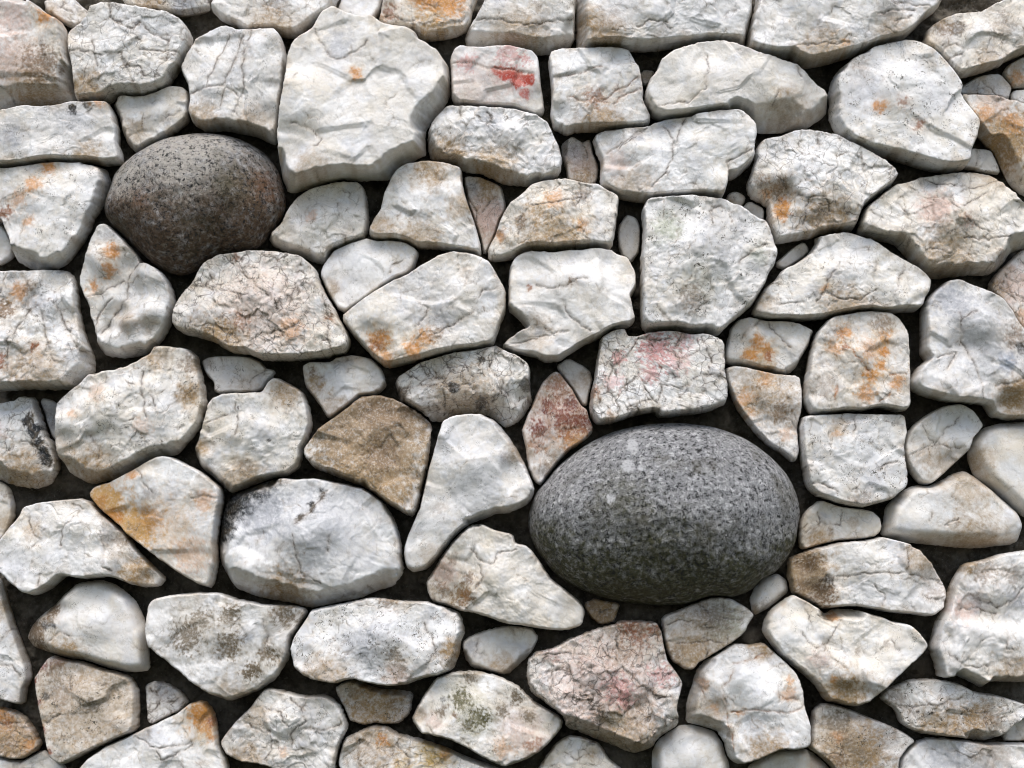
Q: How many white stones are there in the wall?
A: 104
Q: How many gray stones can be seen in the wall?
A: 2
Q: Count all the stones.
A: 106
